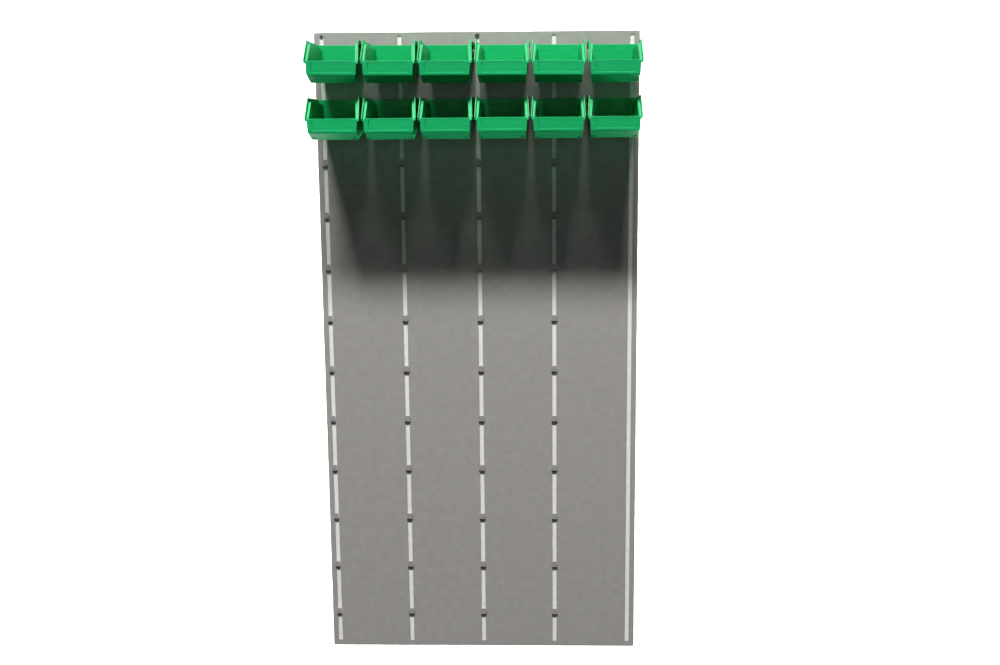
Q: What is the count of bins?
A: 12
